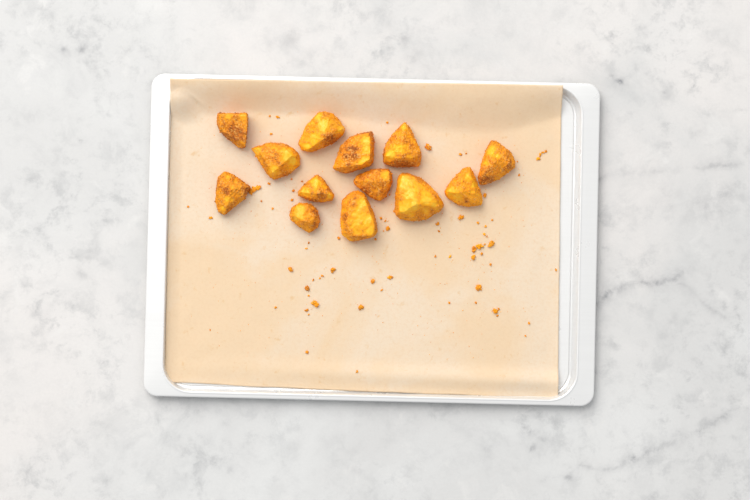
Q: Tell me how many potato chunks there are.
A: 13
